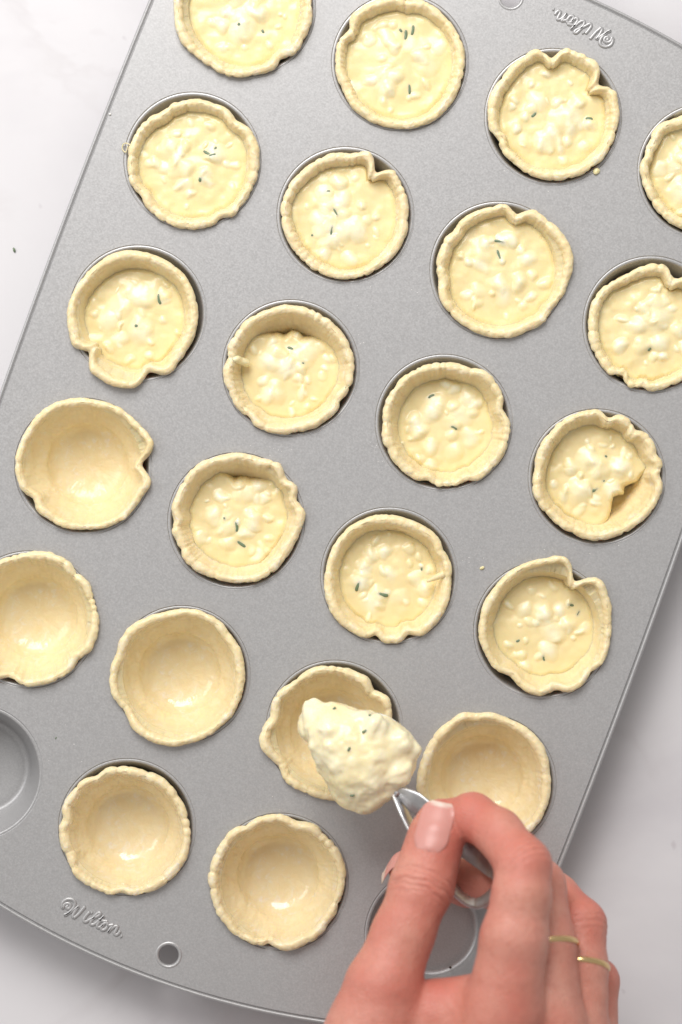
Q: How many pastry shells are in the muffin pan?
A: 22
